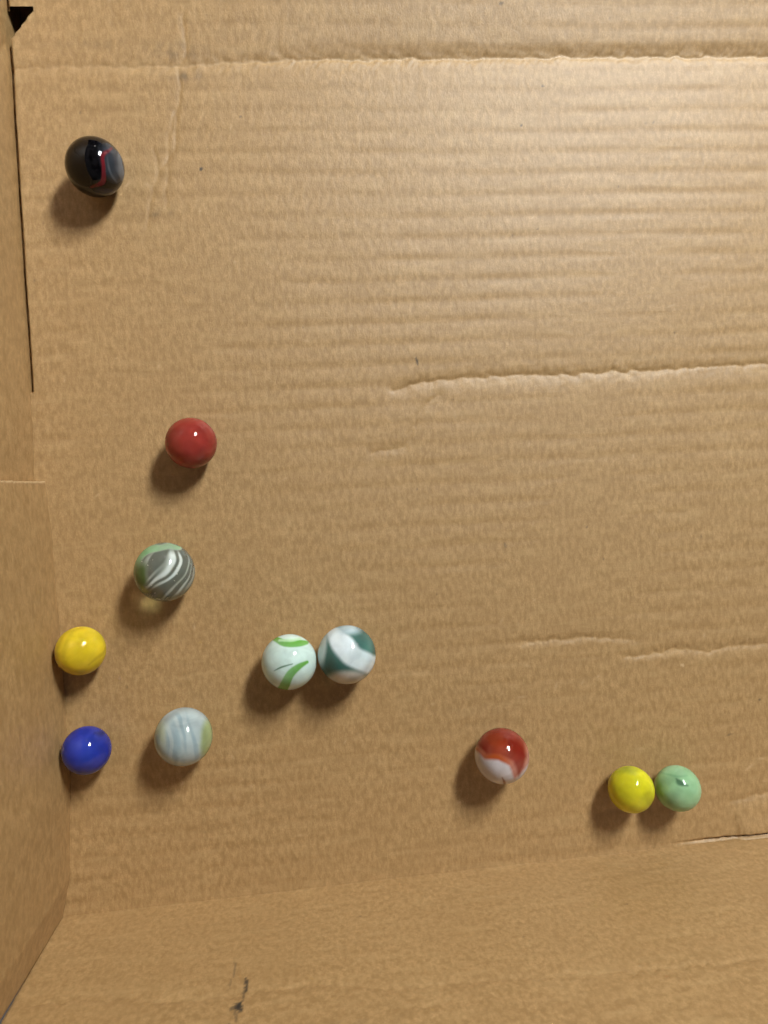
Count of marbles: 11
